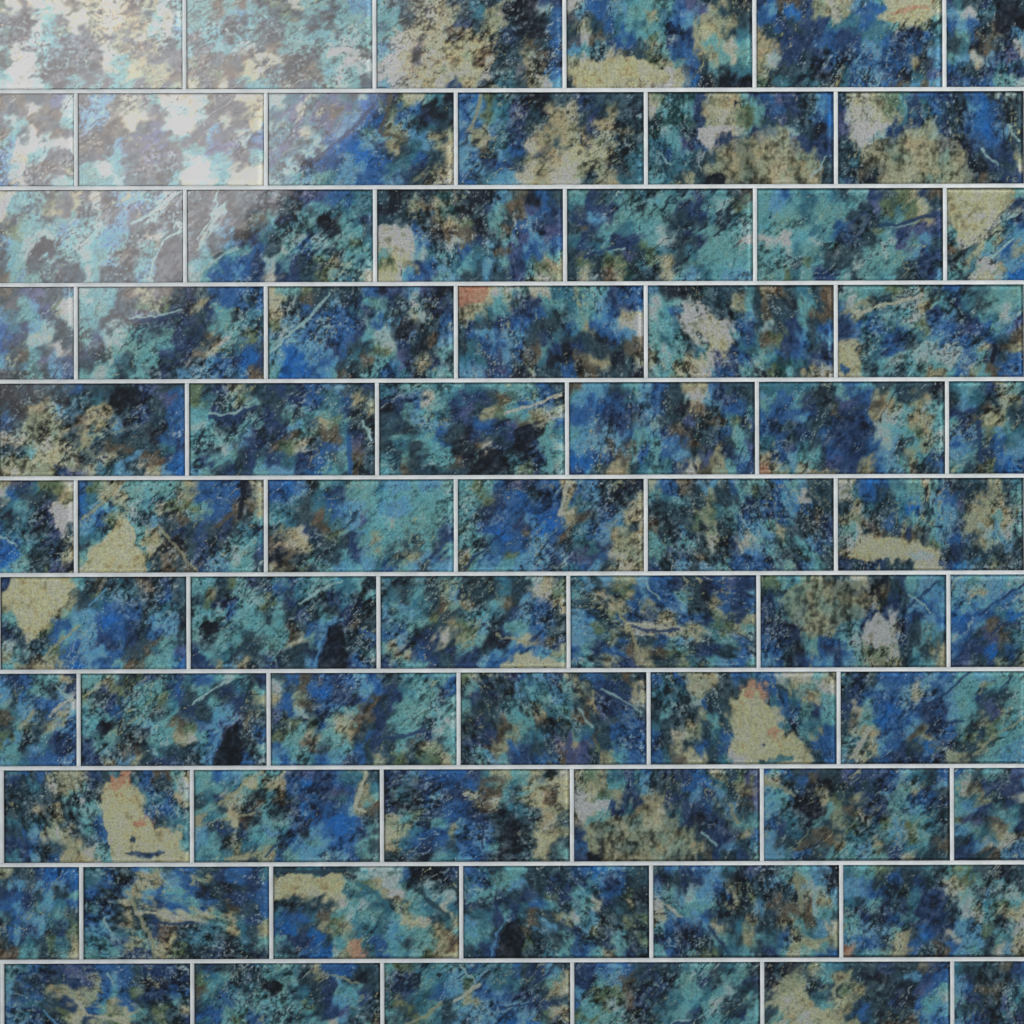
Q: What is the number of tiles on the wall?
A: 66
